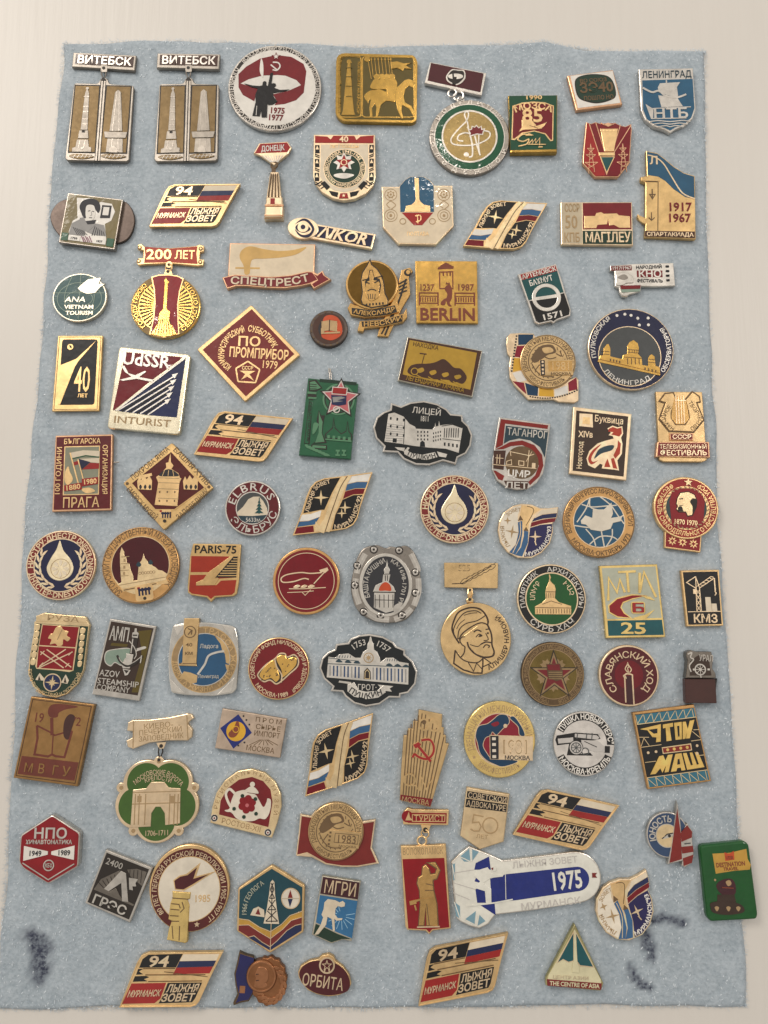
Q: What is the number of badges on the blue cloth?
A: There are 90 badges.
